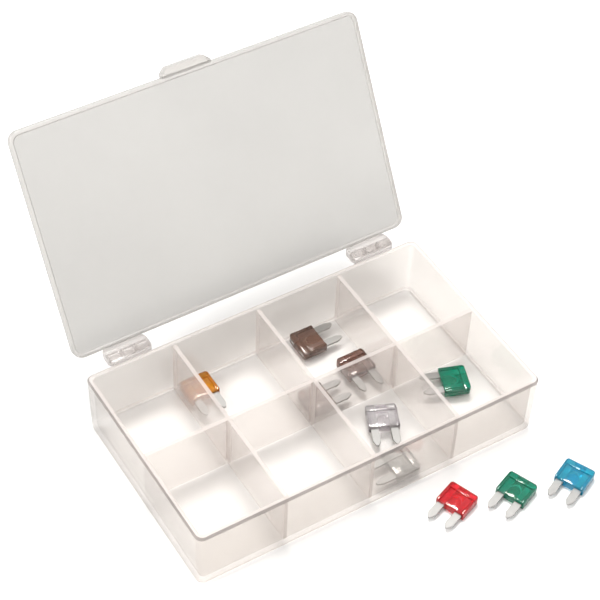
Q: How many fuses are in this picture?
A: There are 10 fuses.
